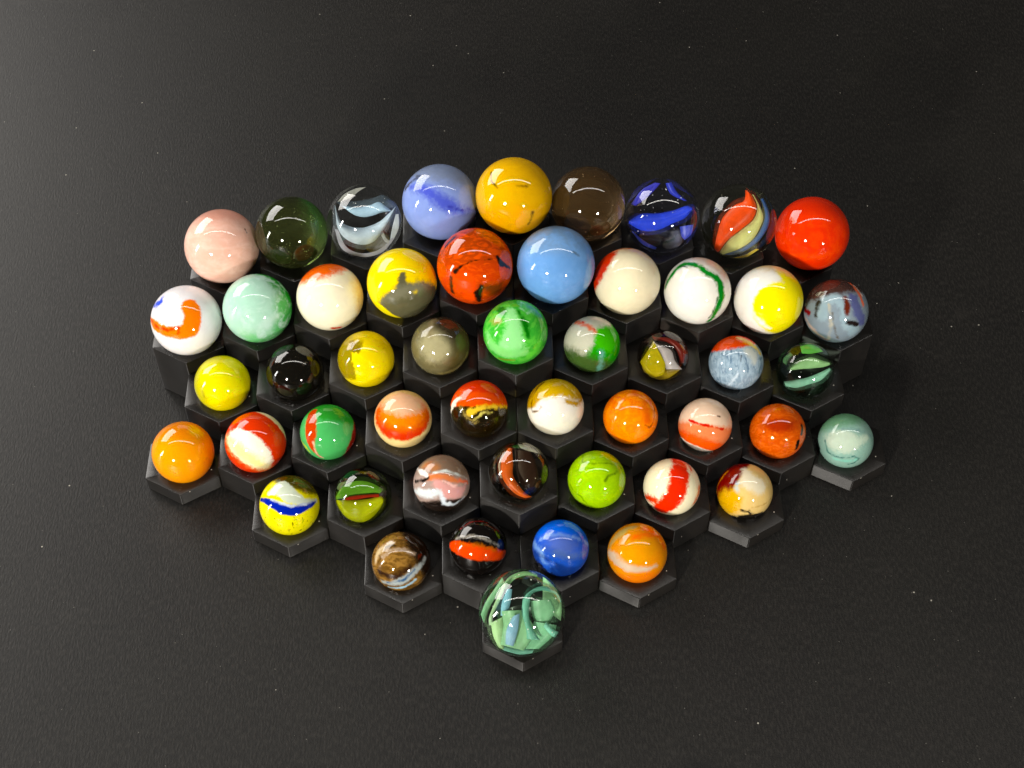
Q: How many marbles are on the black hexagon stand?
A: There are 50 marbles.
